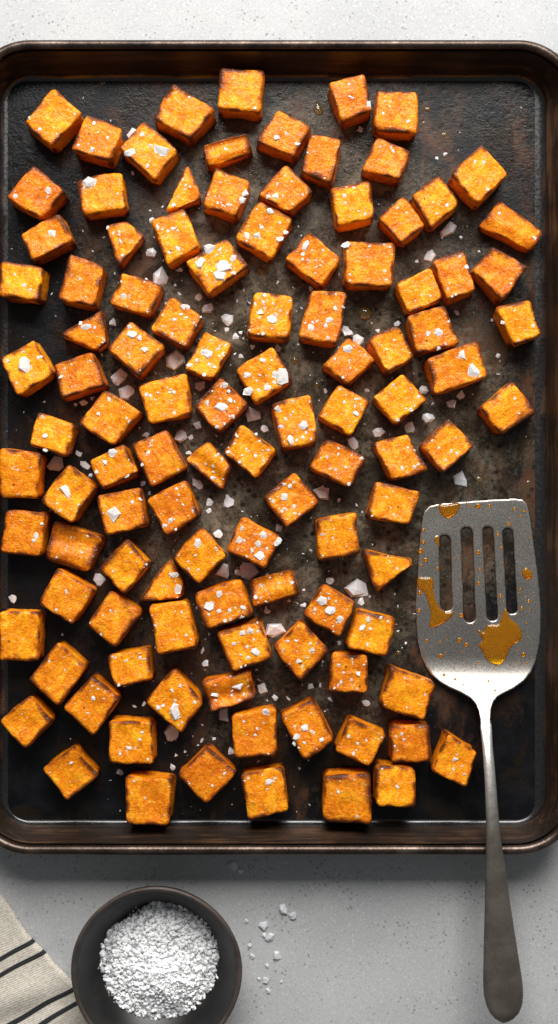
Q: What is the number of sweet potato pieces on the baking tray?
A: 107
